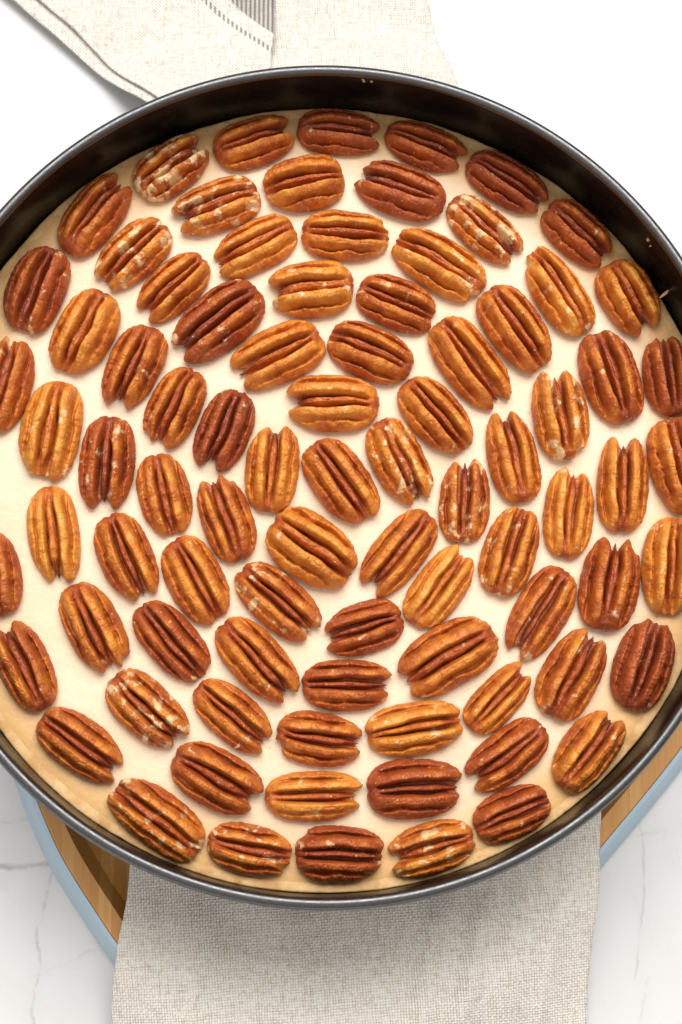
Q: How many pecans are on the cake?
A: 85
